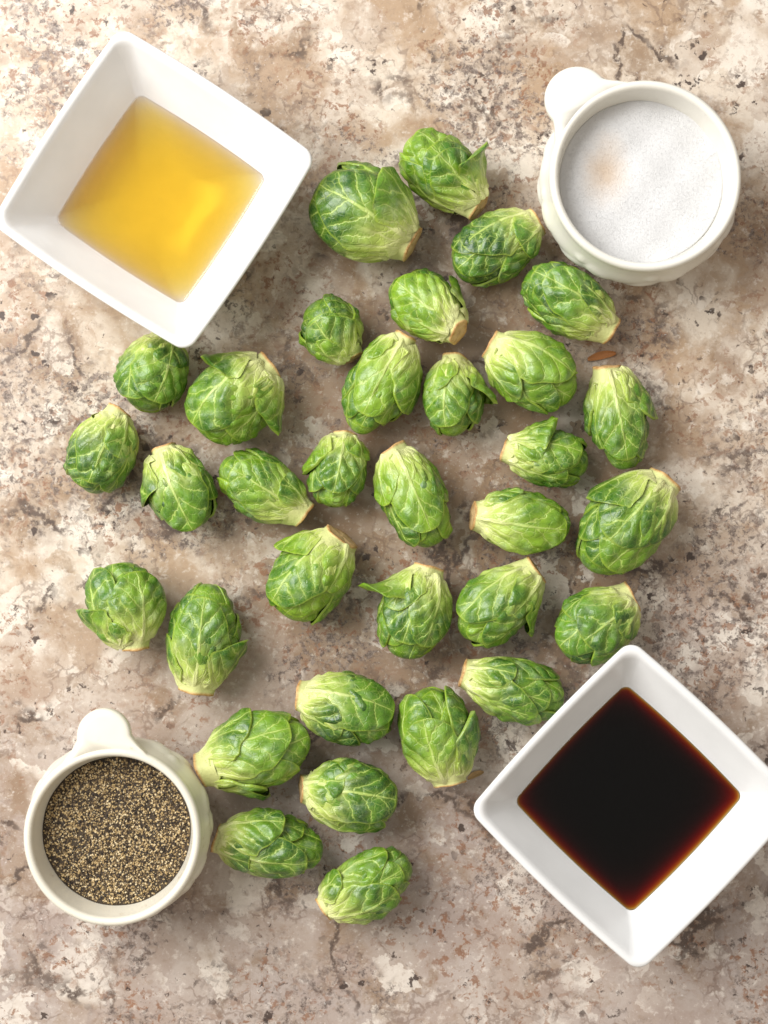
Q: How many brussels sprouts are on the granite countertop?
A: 33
